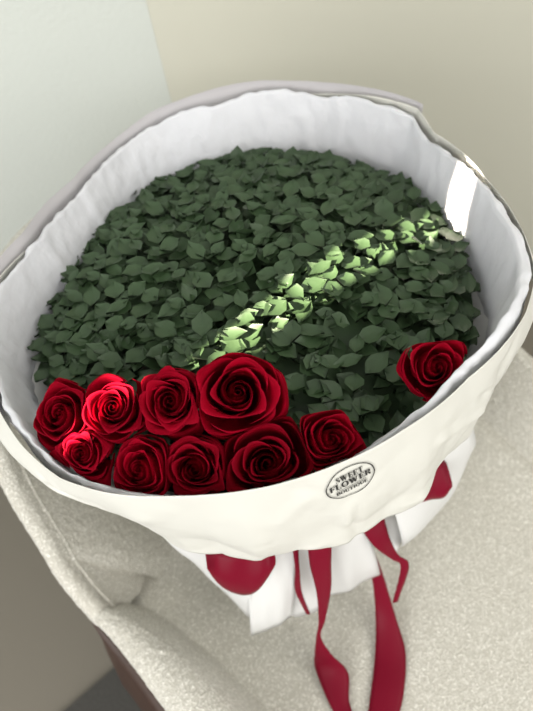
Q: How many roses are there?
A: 10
